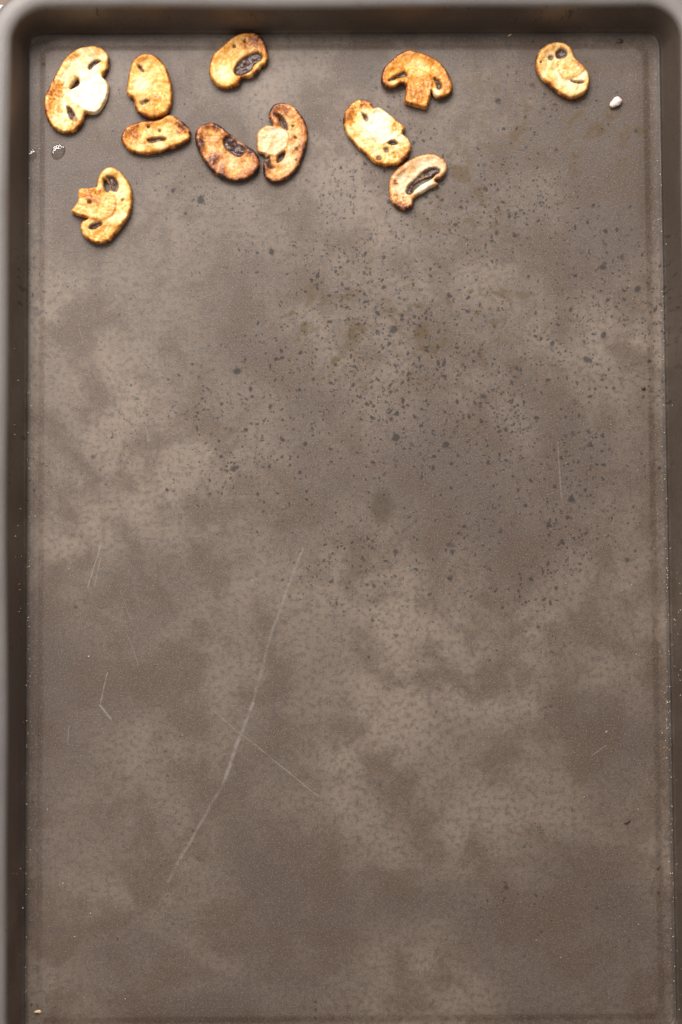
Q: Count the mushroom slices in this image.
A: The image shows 11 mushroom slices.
